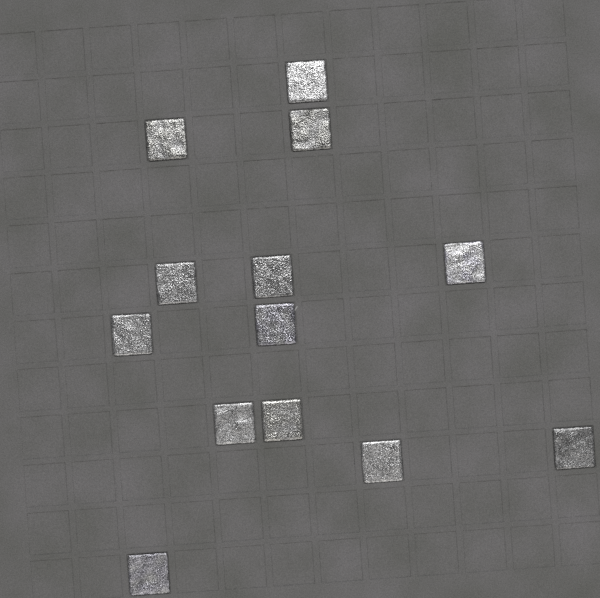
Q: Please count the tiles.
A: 13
